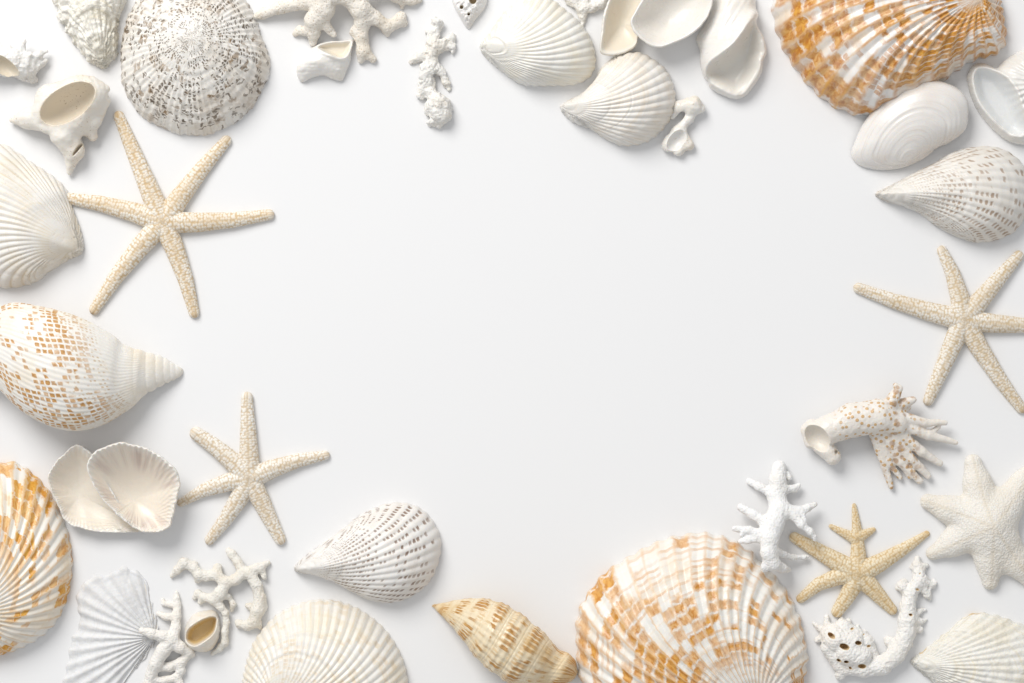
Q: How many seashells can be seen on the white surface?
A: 28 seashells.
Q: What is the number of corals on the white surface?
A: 7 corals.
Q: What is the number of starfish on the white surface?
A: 5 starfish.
